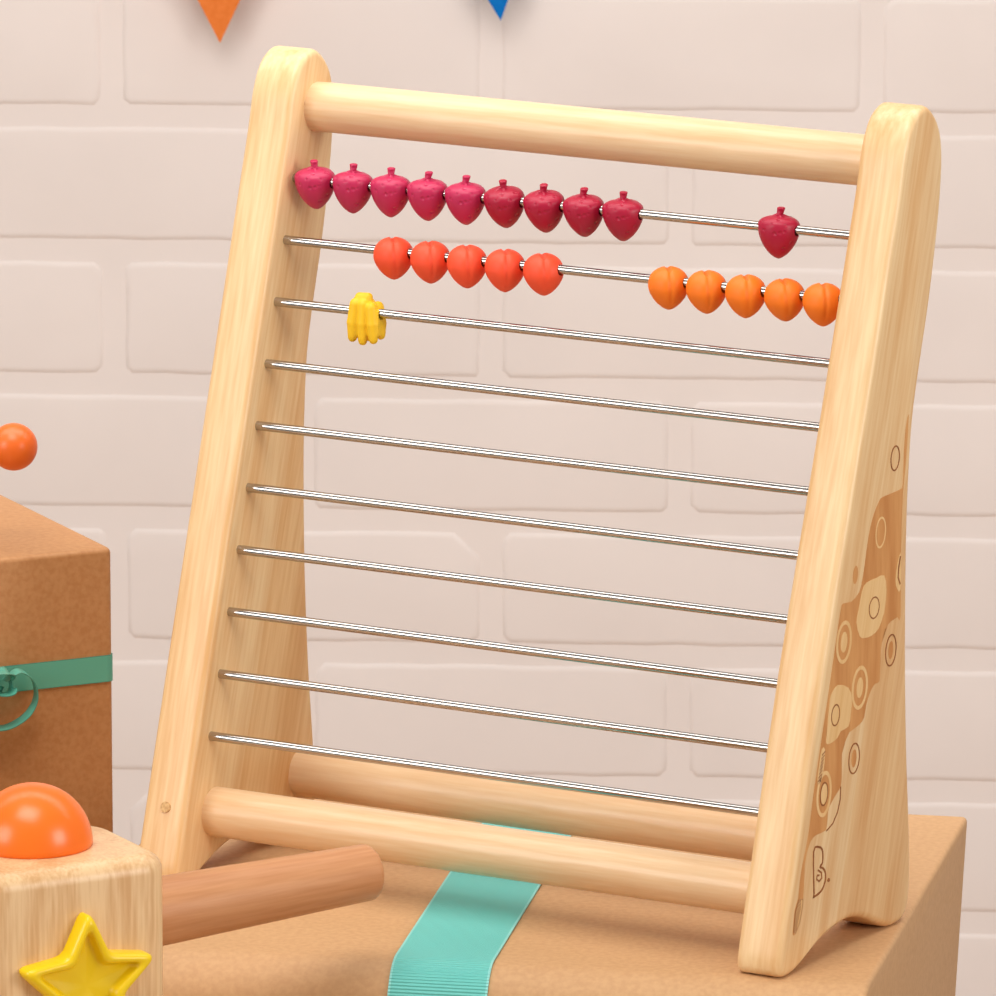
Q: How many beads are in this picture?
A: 21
